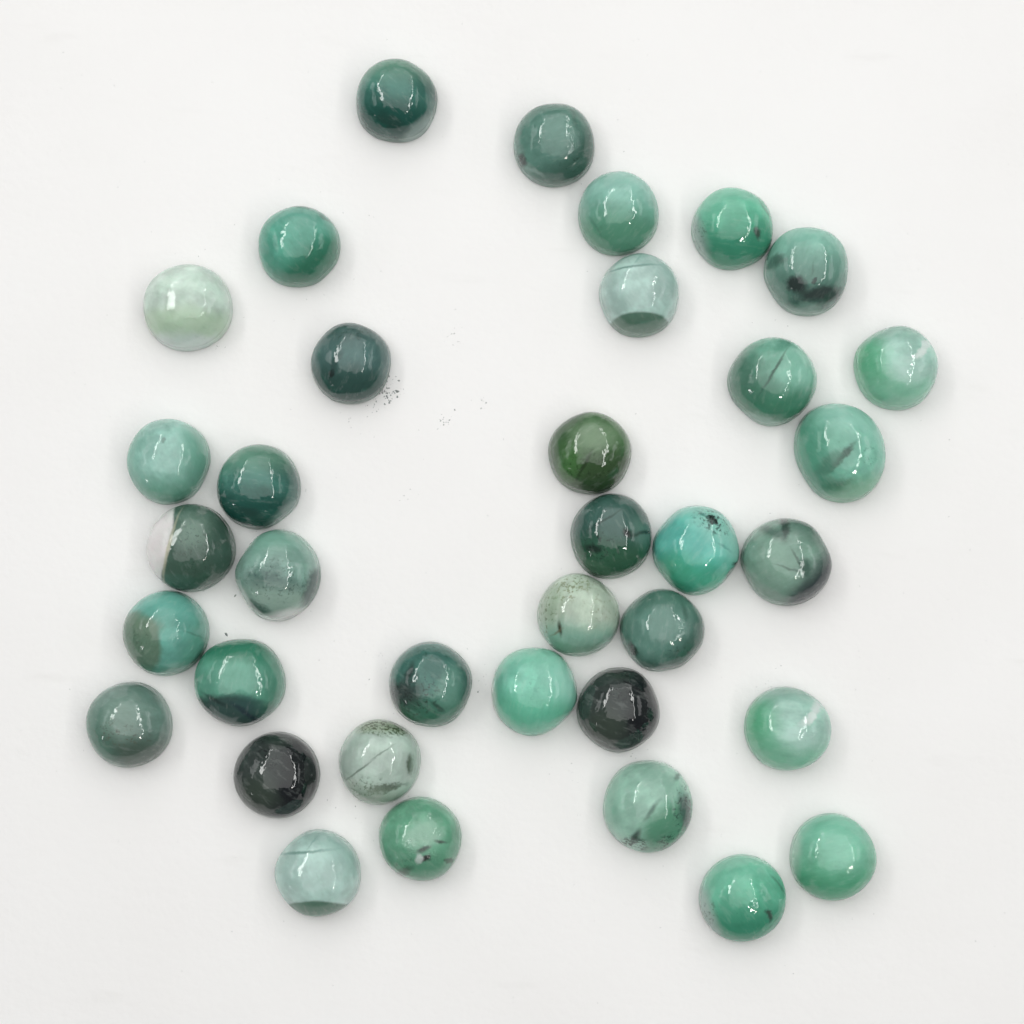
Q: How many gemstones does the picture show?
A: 36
